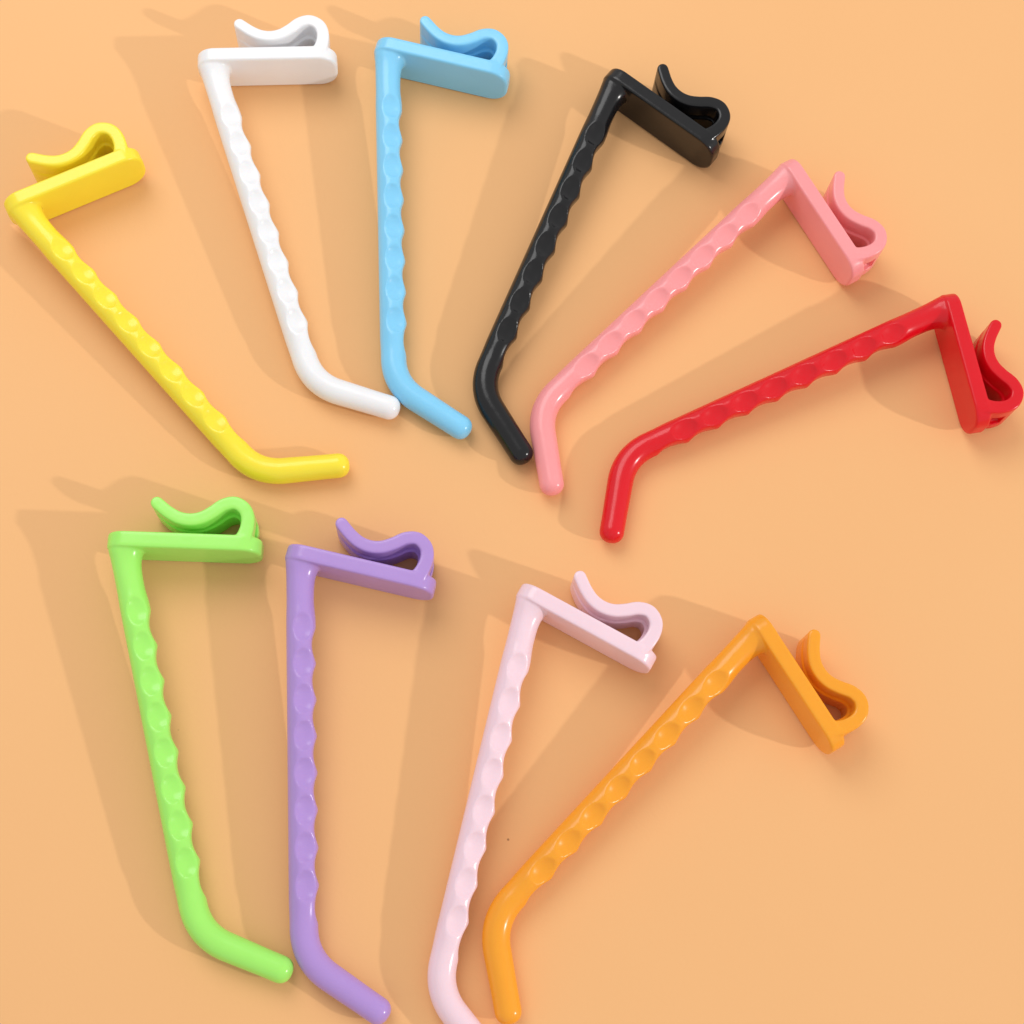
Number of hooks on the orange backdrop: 10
